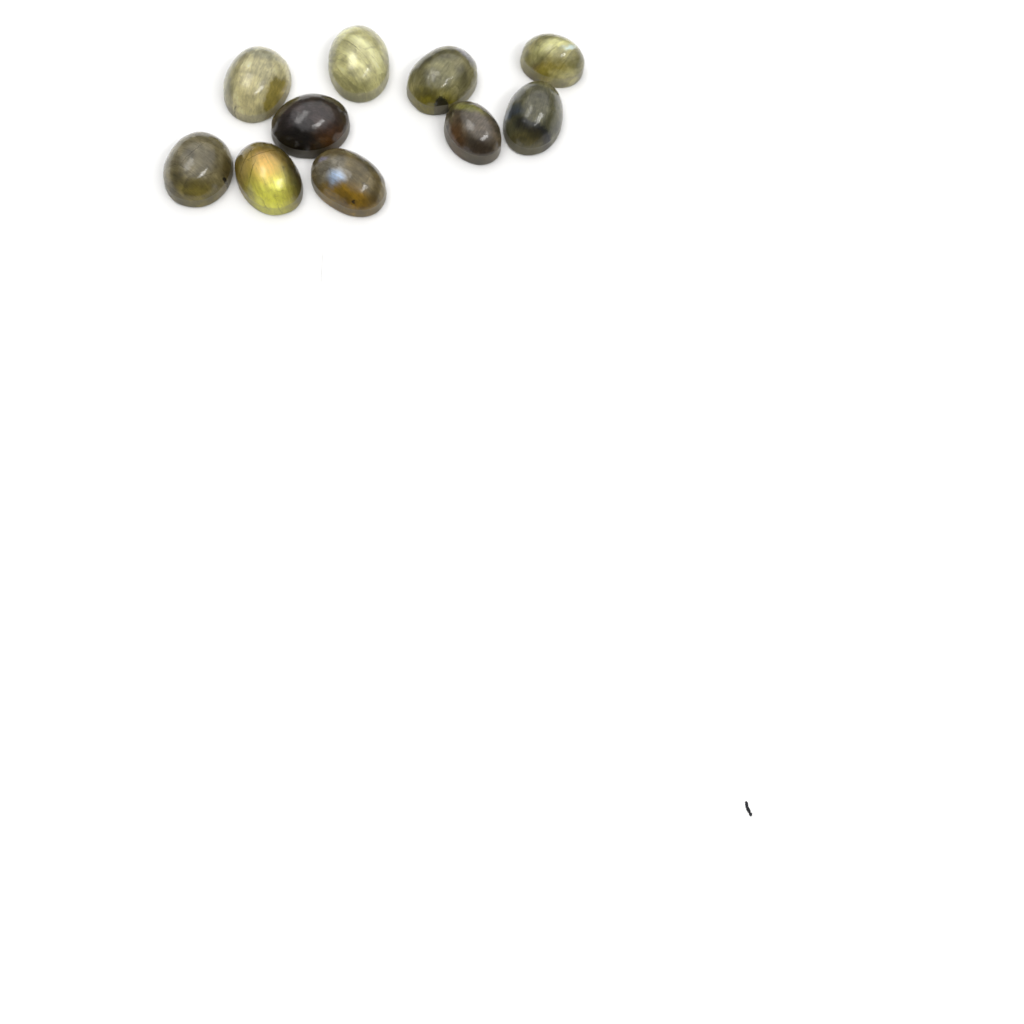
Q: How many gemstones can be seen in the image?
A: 10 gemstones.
